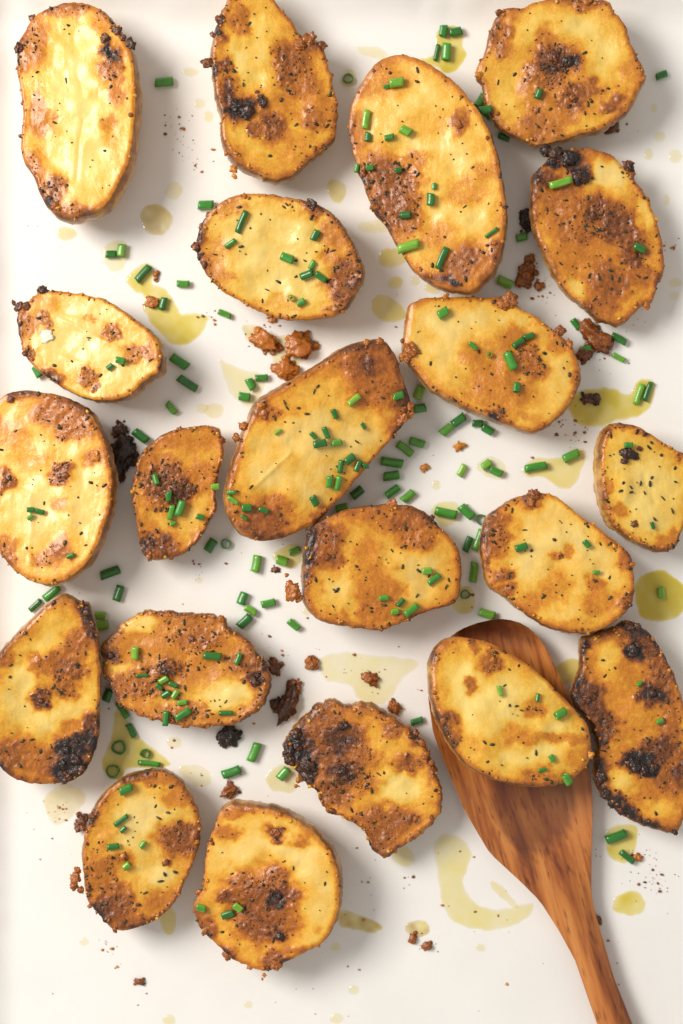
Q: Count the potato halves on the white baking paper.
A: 21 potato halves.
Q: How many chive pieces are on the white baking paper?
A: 200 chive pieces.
